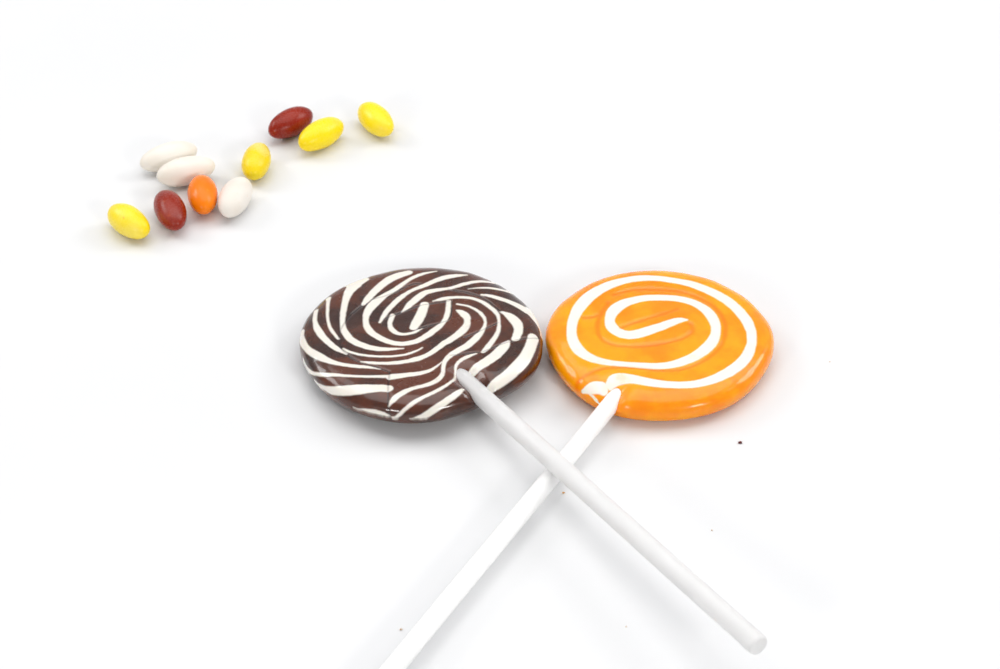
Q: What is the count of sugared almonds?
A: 10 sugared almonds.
